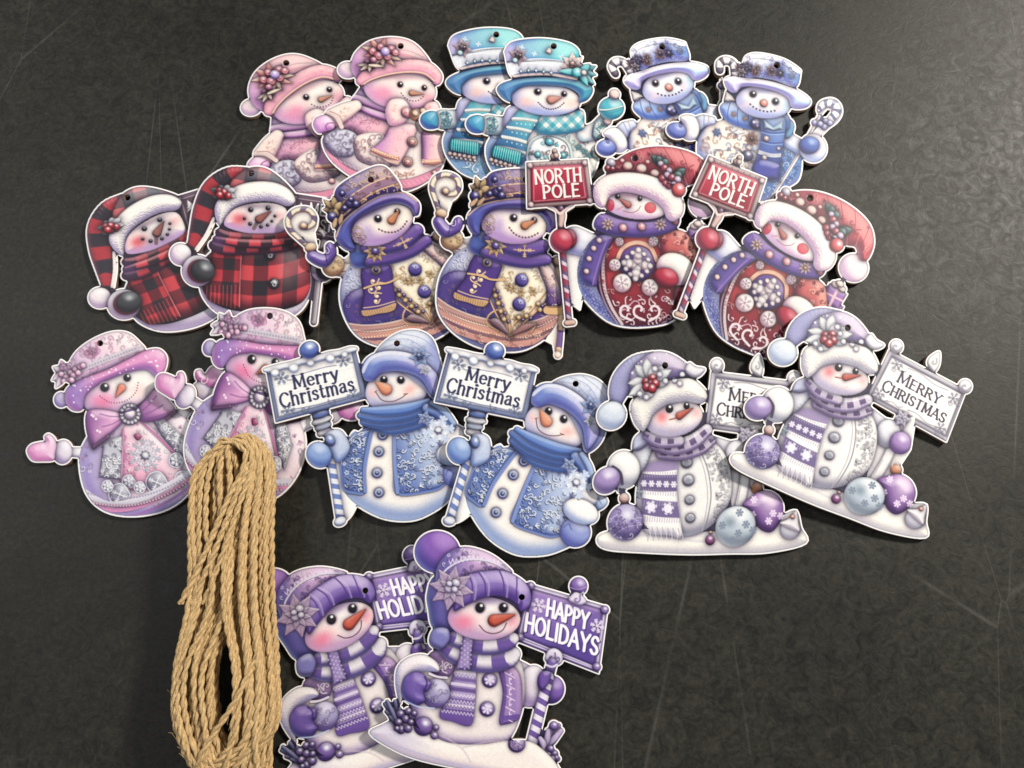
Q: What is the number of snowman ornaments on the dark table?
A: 20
